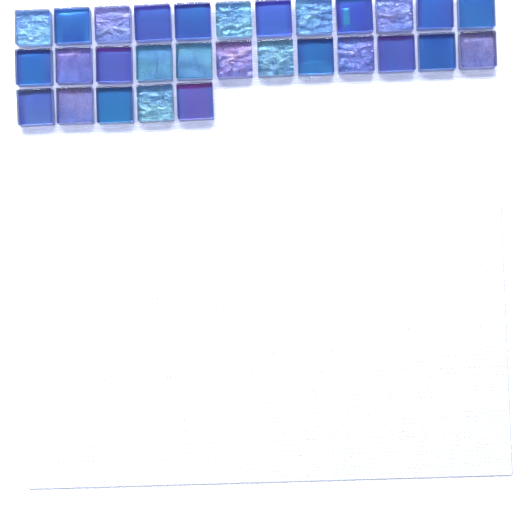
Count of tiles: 29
